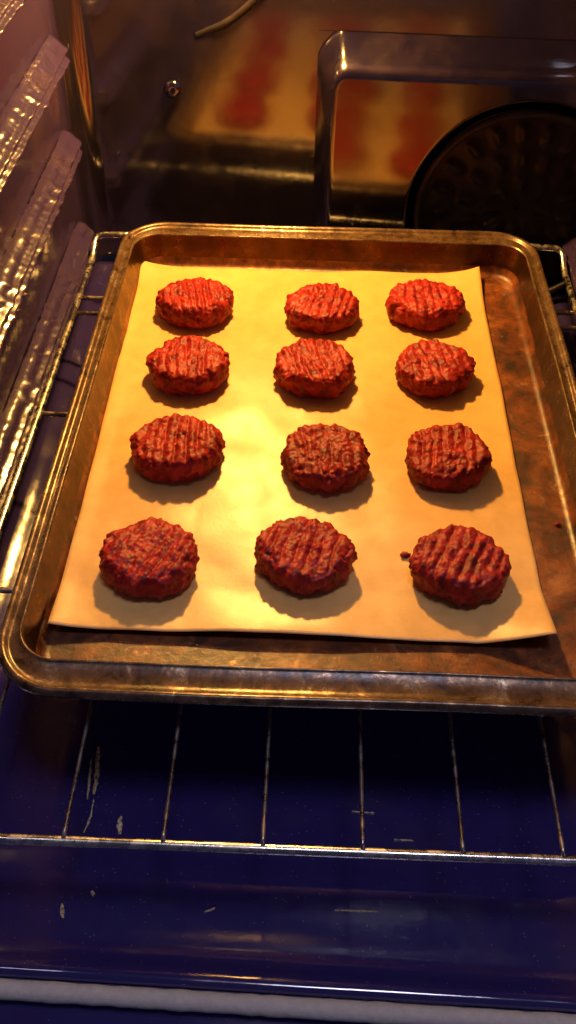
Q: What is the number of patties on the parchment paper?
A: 12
